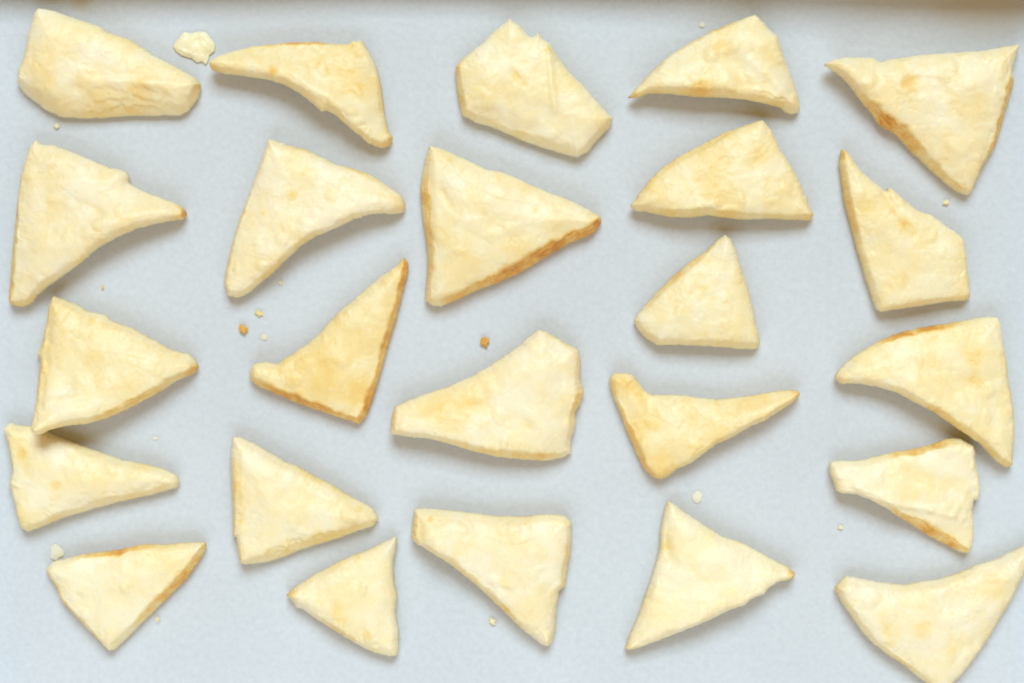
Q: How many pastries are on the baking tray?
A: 24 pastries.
